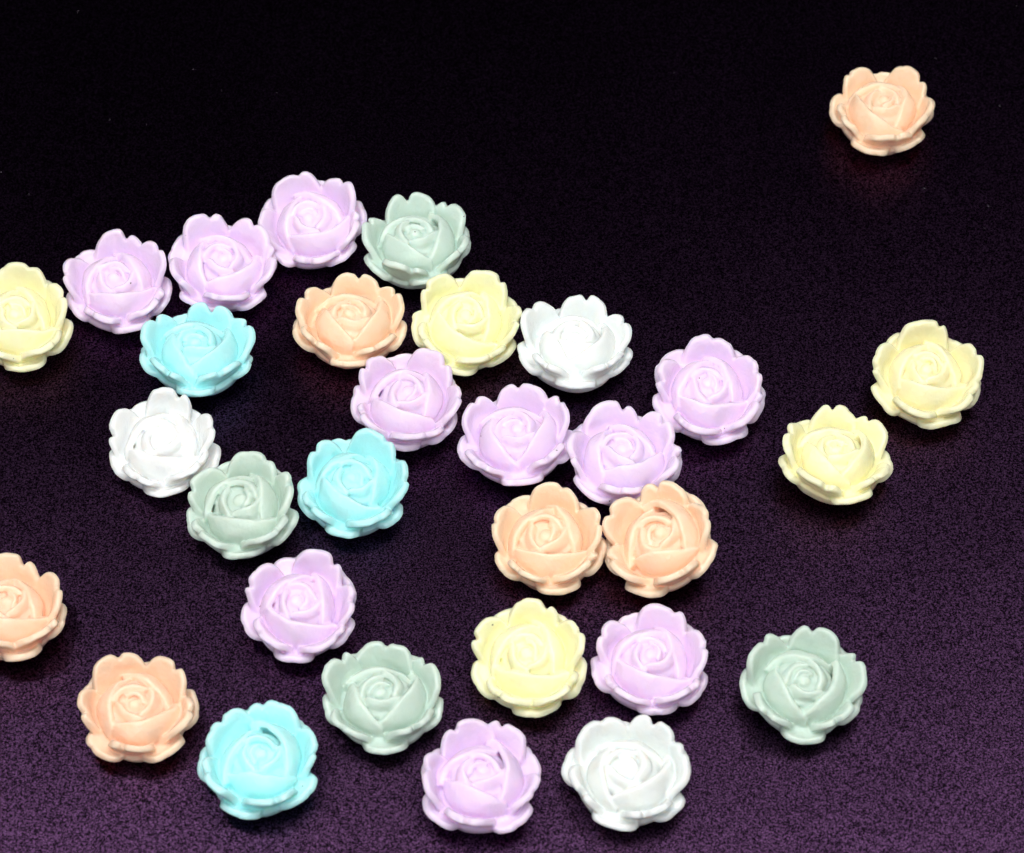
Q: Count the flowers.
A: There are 31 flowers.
